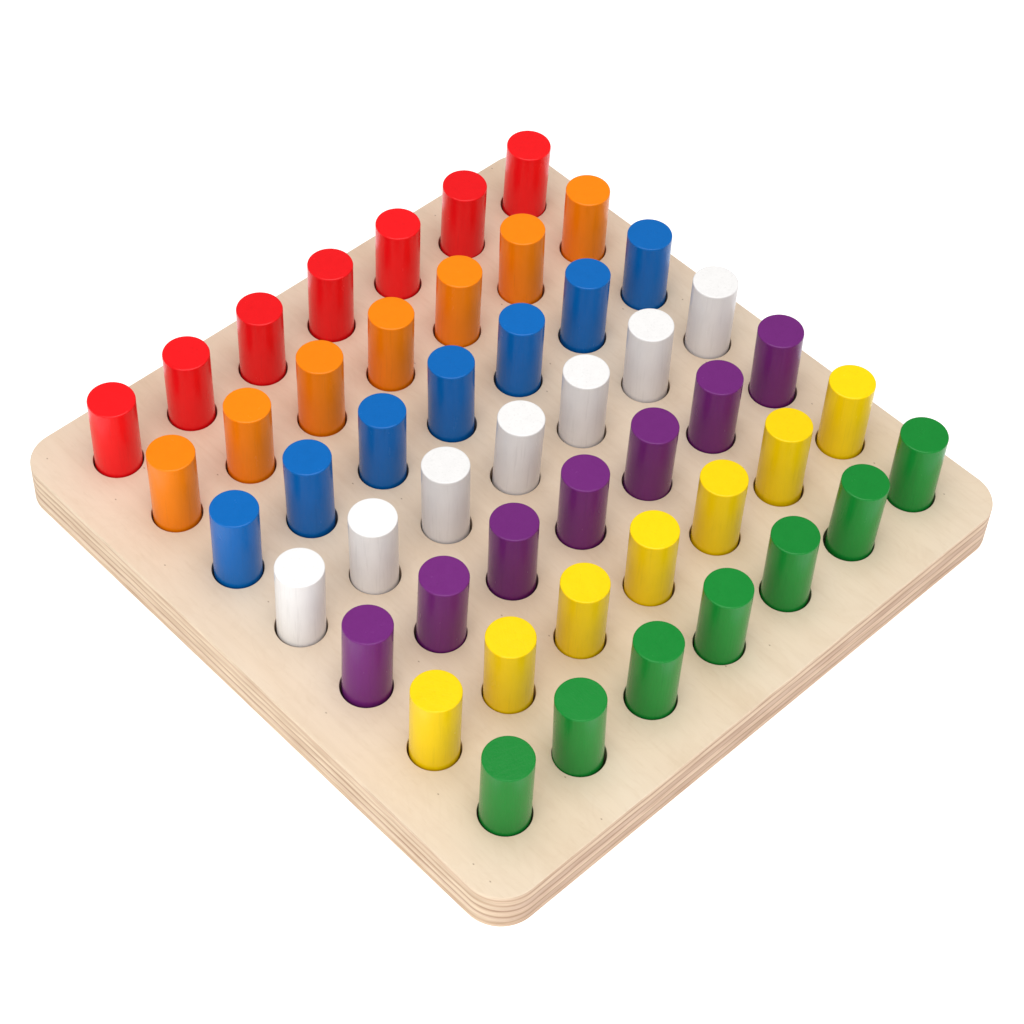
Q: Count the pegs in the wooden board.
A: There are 49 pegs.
